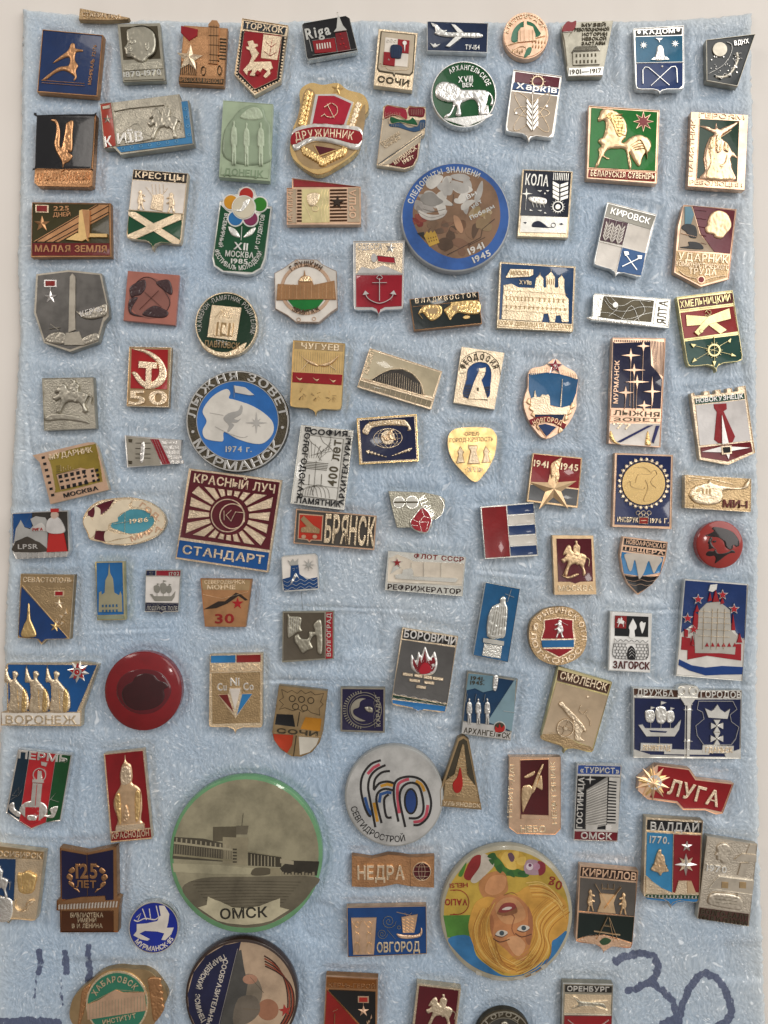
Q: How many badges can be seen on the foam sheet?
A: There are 107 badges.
